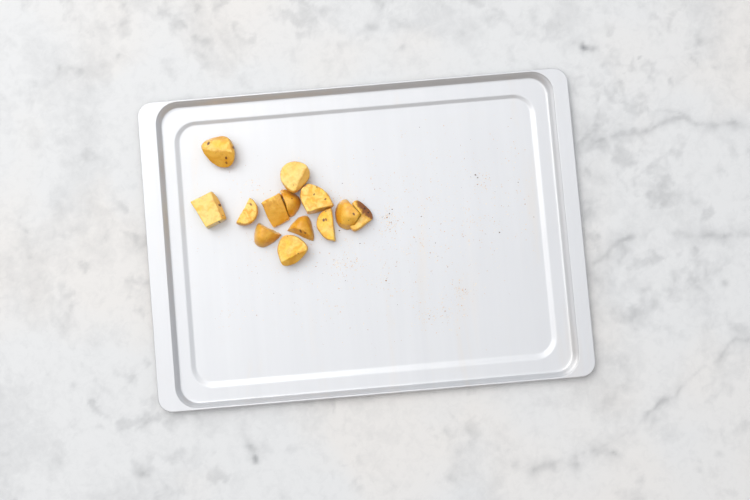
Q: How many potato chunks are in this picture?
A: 13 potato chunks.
